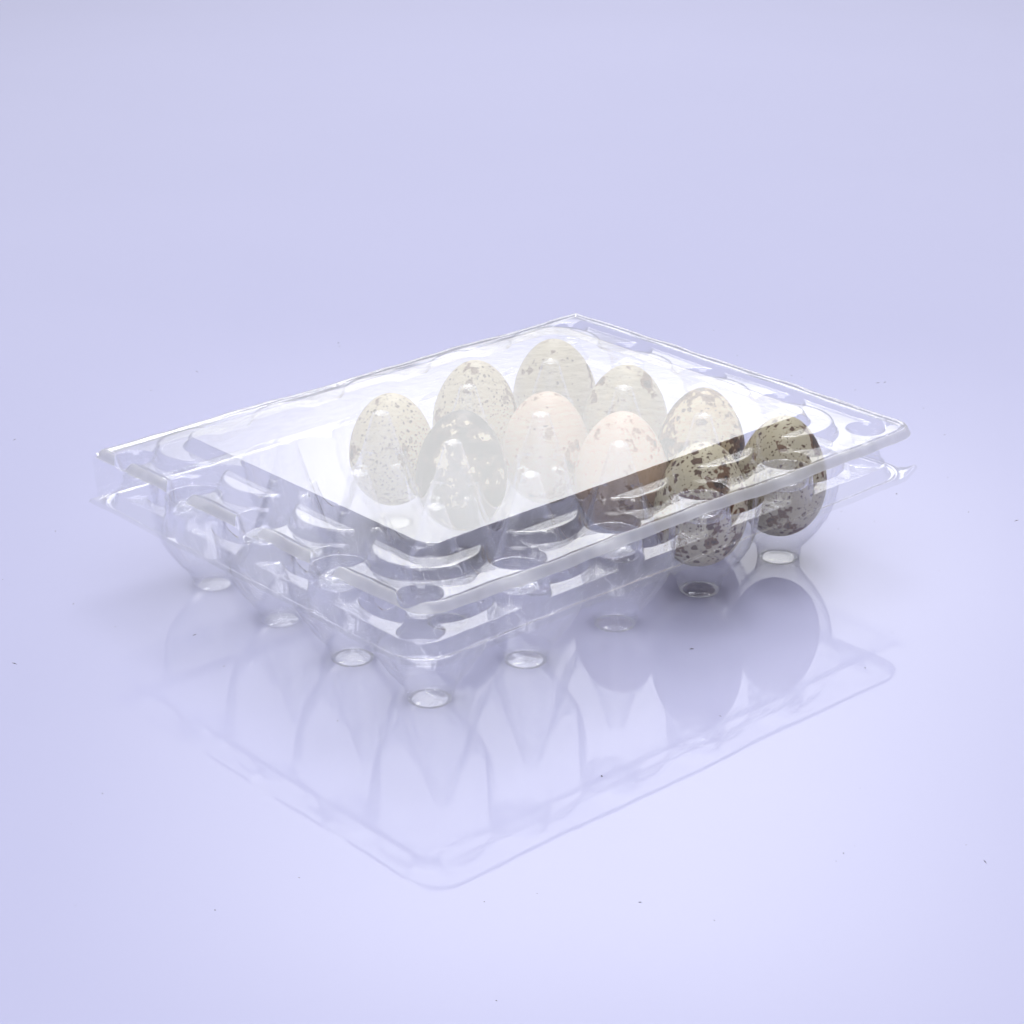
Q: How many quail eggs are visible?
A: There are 10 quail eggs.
